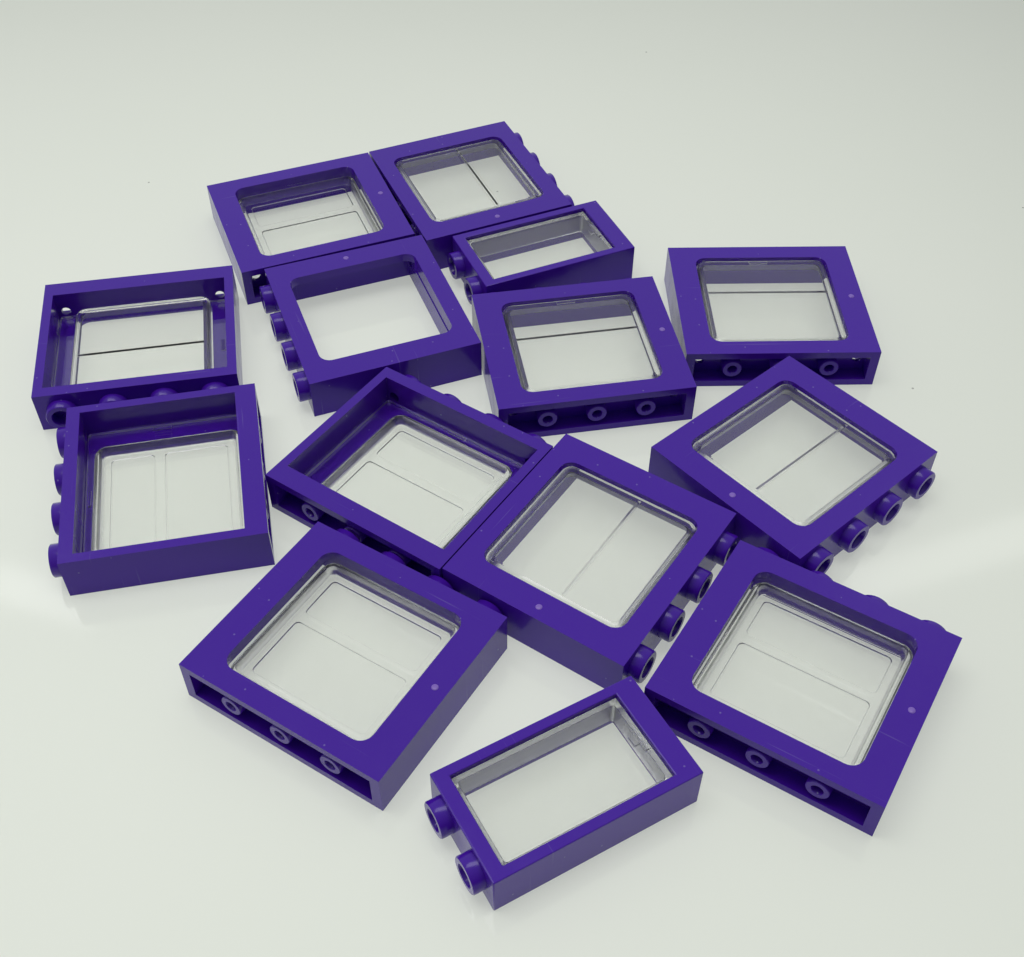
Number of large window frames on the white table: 12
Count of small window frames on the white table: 2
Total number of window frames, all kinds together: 14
